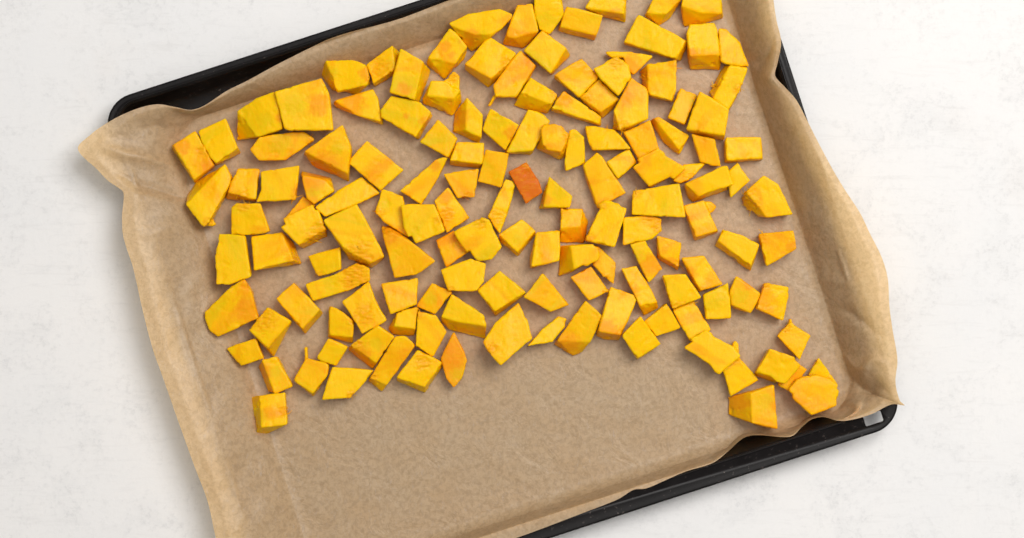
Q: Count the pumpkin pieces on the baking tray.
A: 140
